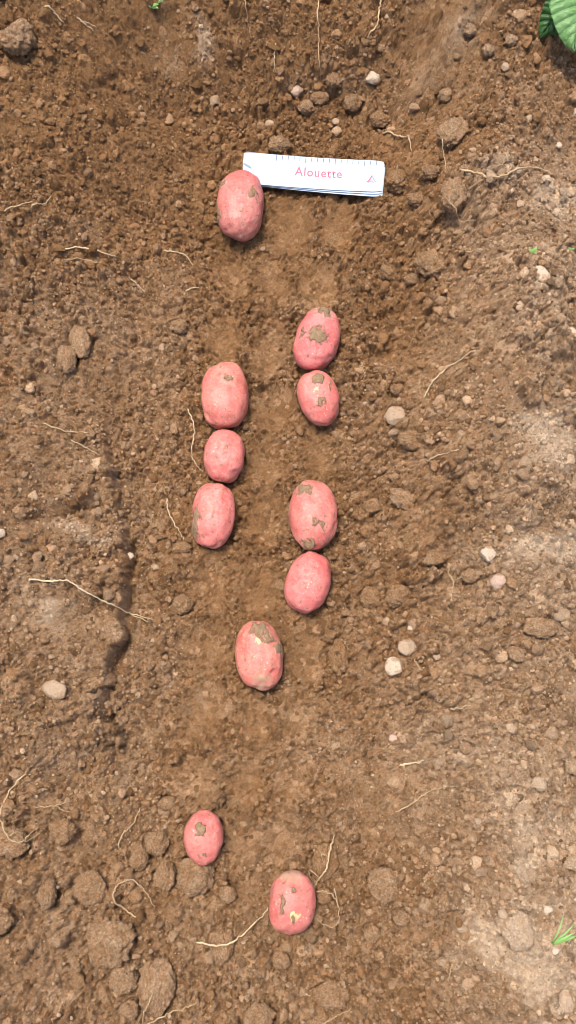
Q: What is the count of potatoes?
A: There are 11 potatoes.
